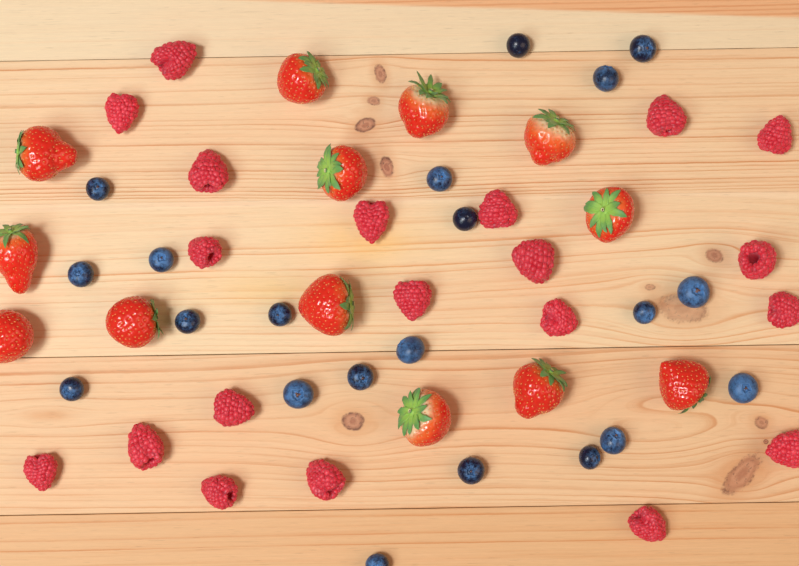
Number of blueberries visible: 21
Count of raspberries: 20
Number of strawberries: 13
